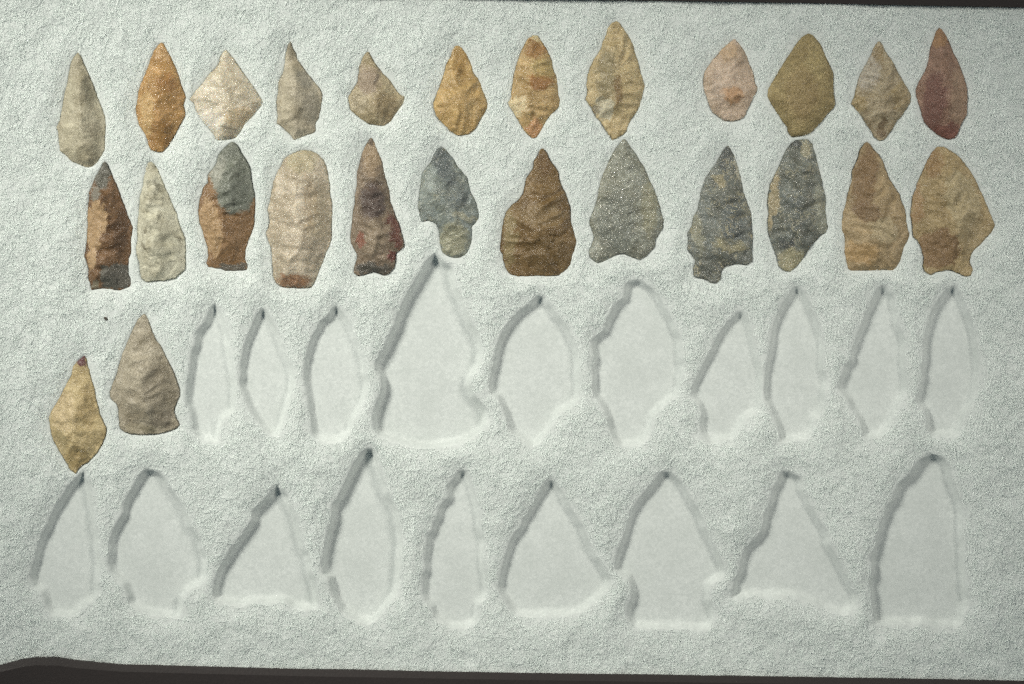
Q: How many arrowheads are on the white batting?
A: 26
